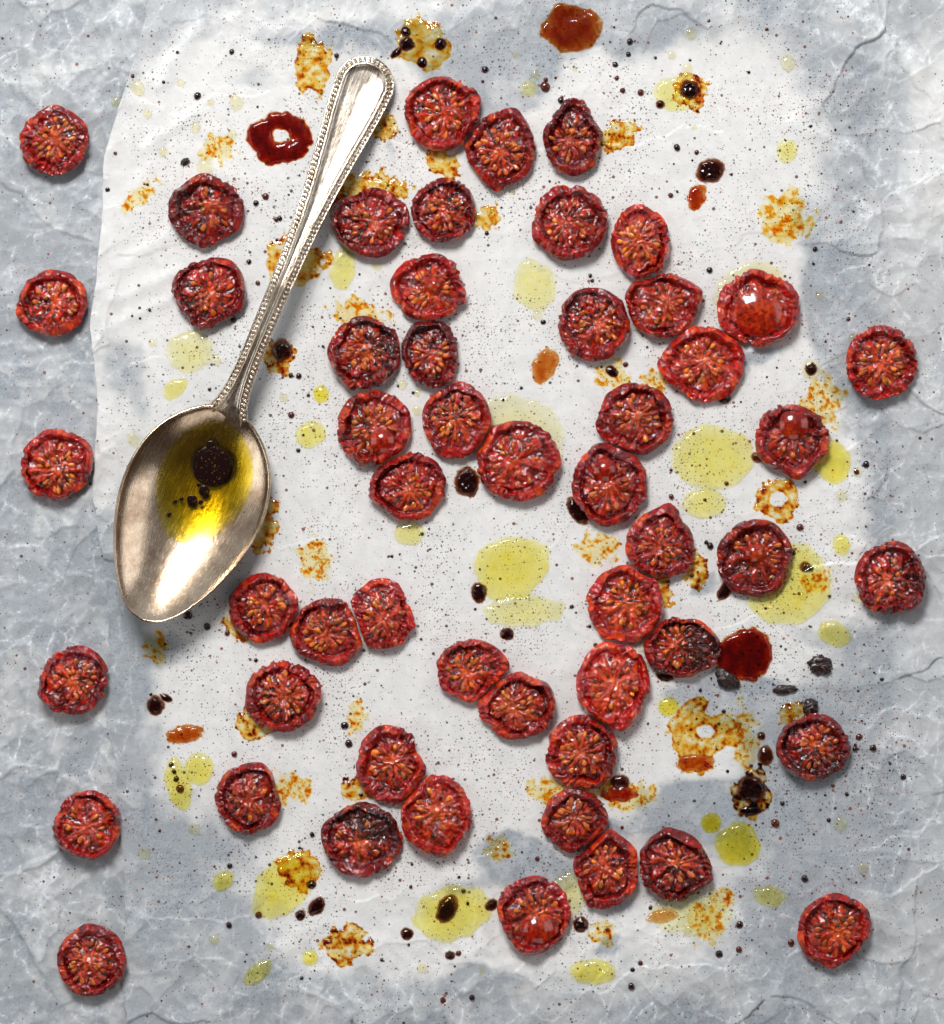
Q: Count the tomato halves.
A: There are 53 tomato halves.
